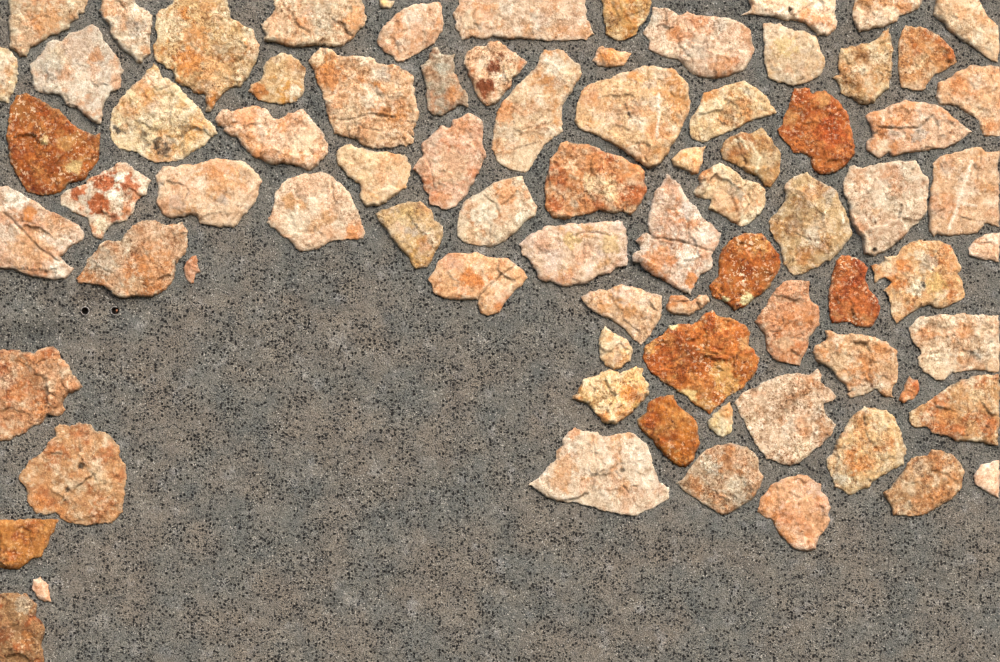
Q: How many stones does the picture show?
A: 79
